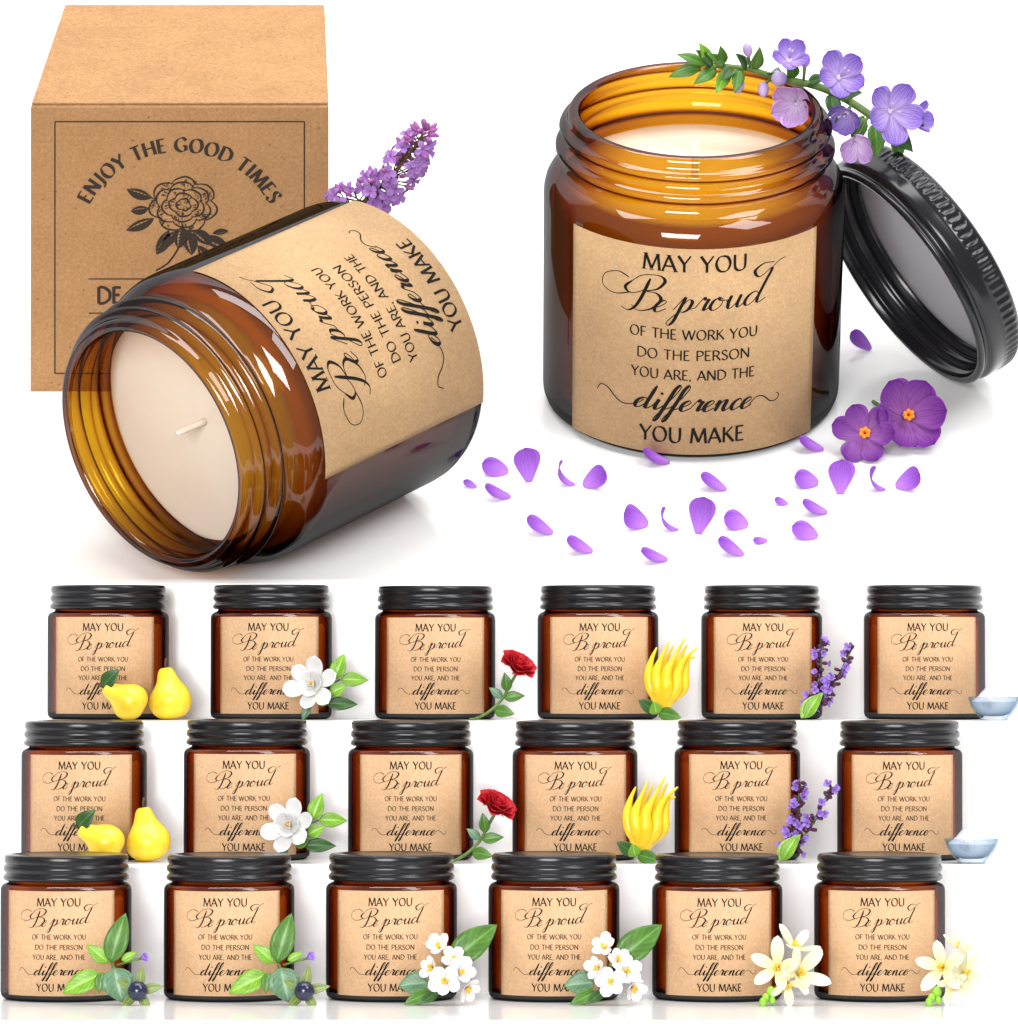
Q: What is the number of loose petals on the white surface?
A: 26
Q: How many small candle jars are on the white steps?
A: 18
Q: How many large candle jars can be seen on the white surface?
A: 2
